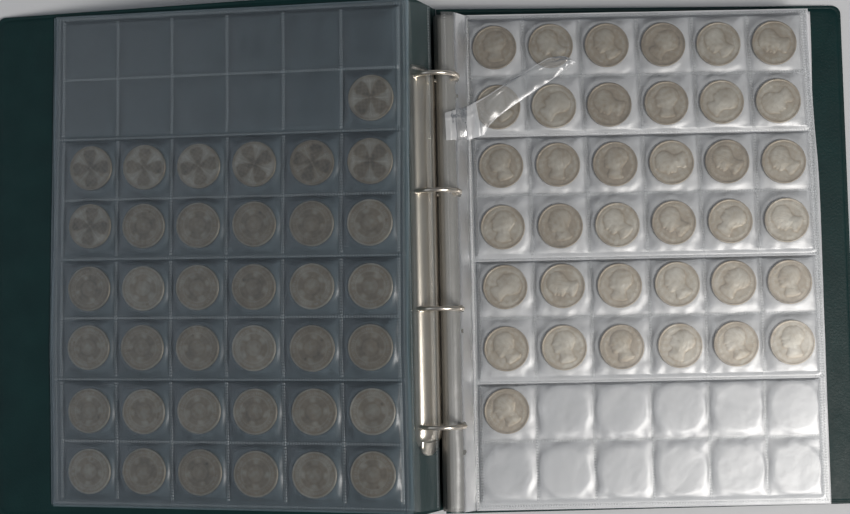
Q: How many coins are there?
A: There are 74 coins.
